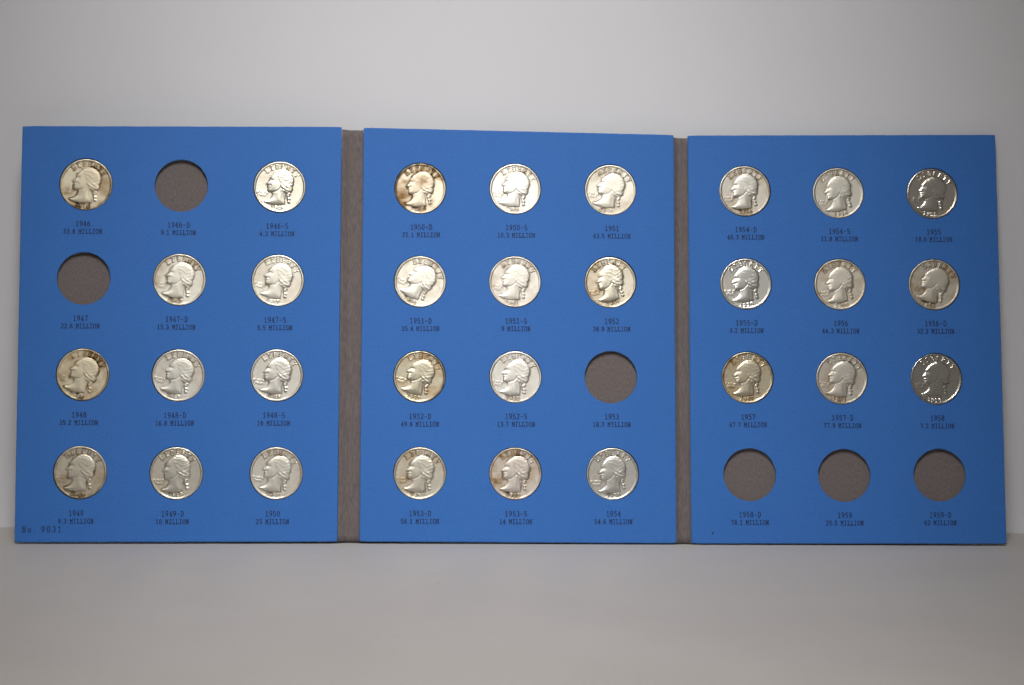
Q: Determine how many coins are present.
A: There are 30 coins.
